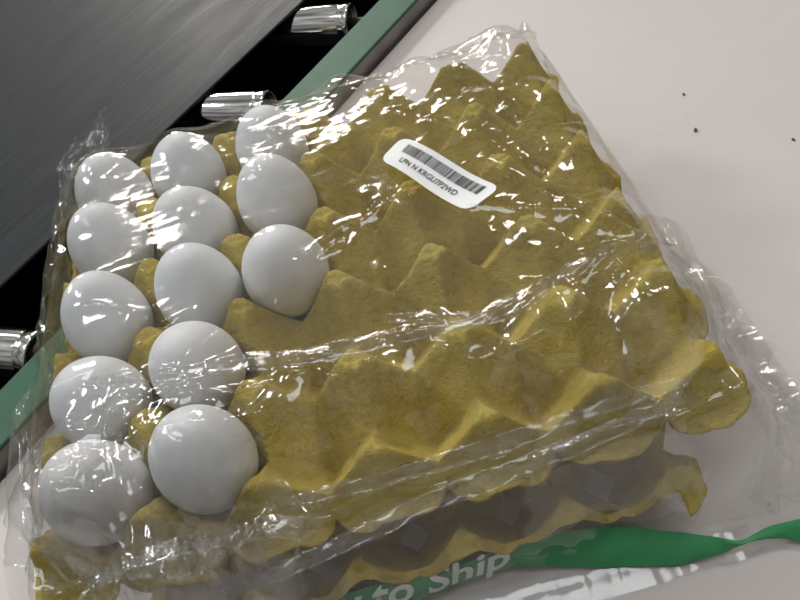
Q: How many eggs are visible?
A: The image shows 13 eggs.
